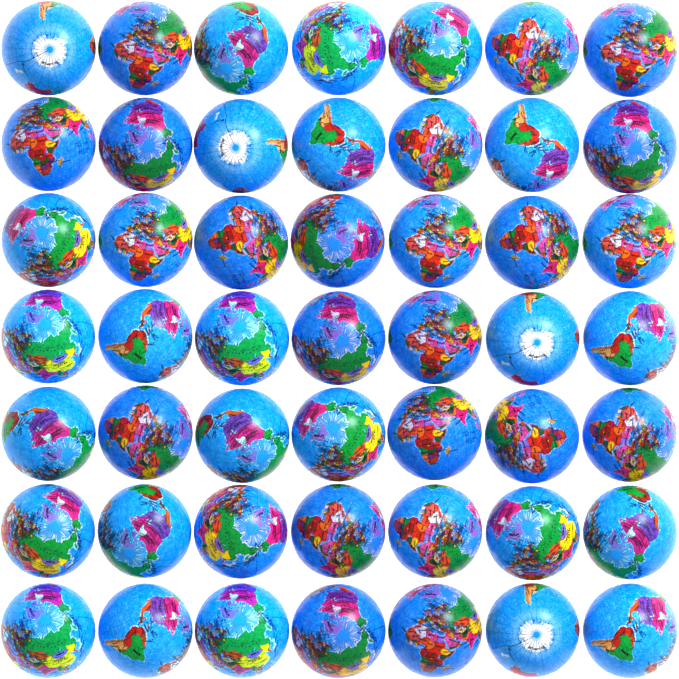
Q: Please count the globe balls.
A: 49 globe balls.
